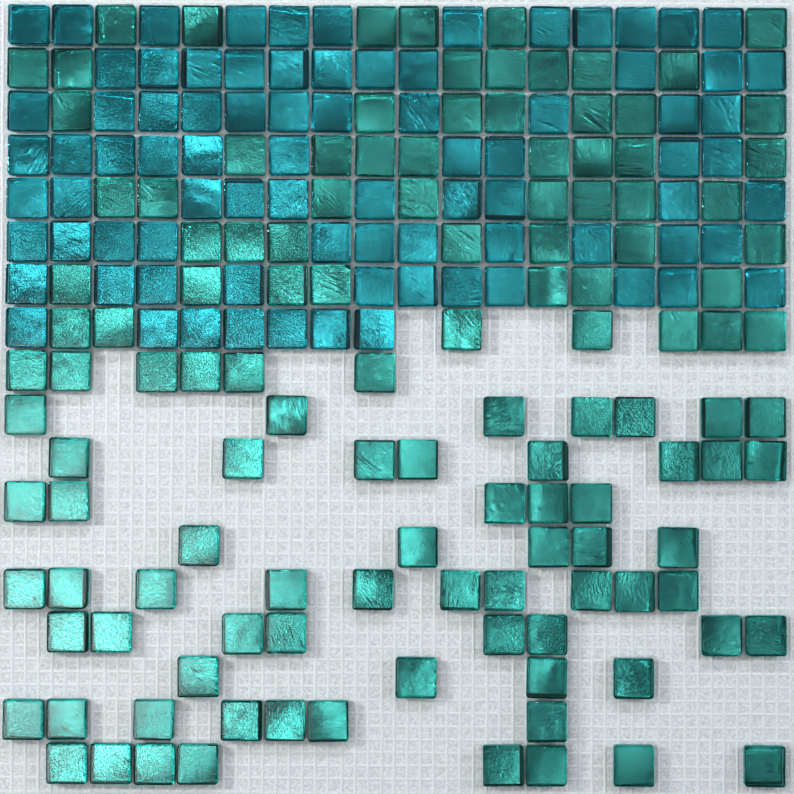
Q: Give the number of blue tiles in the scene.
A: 83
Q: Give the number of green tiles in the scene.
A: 125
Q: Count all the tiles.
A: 208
